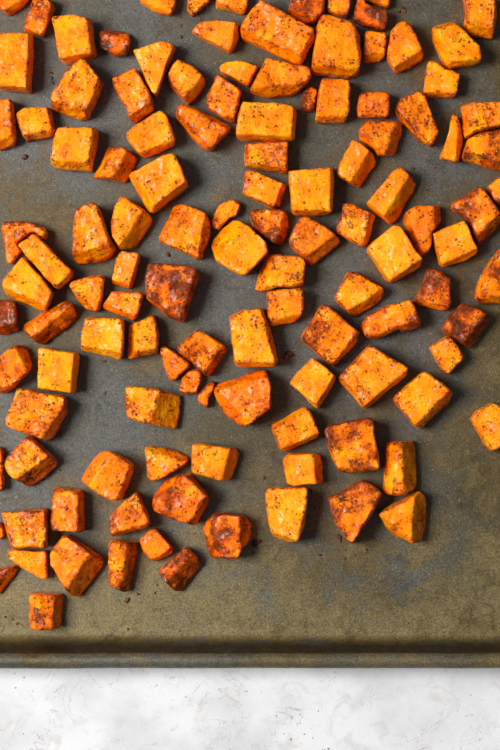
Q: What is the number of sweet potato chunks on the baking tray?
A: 120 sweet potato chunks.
